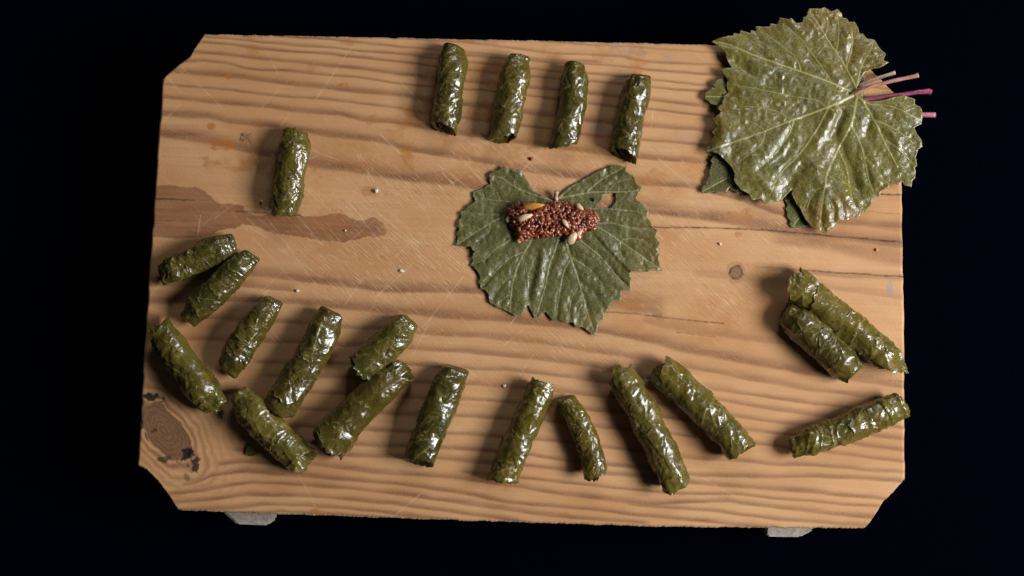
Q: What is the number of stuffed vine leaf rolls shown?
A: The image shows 21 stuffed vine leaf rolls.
